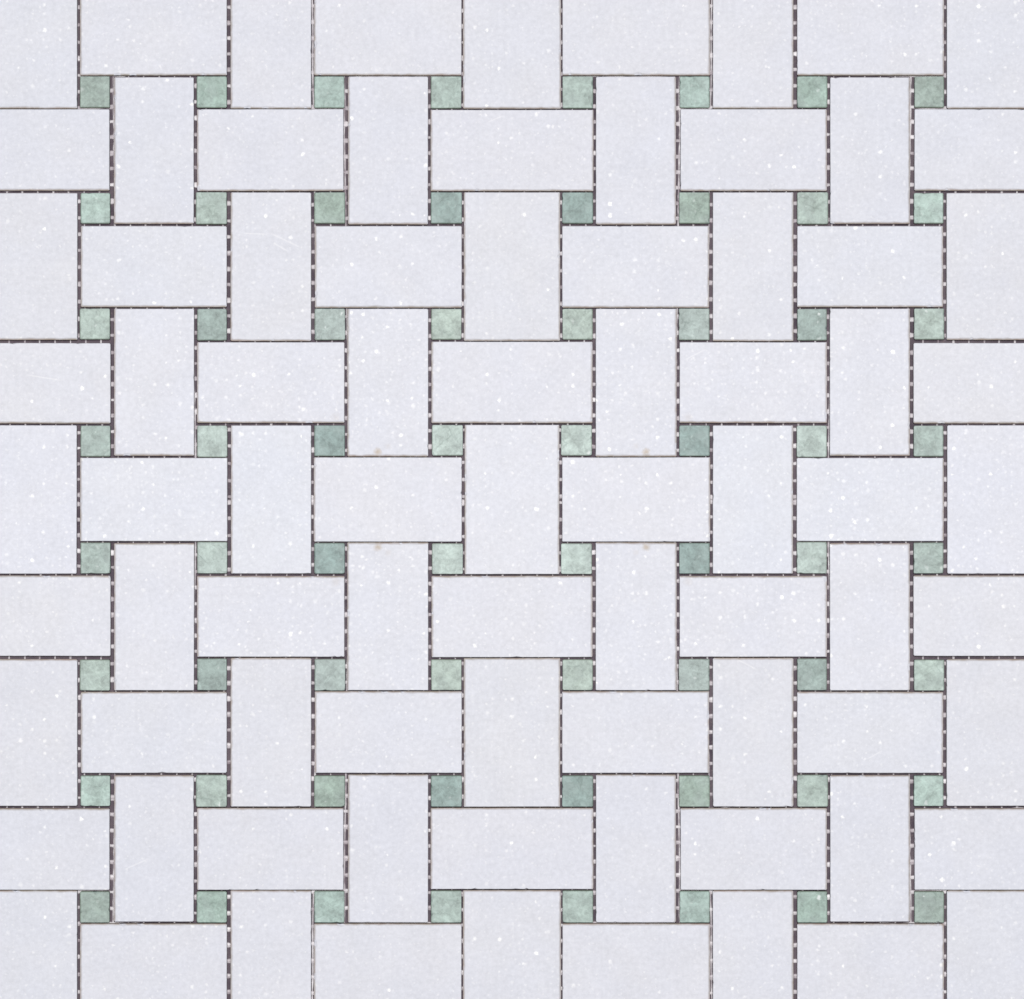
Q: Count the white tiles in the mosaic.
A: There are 81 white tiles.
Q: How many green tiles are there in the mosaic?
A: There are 64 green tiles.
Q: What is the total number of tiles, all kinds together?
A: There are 145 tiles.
